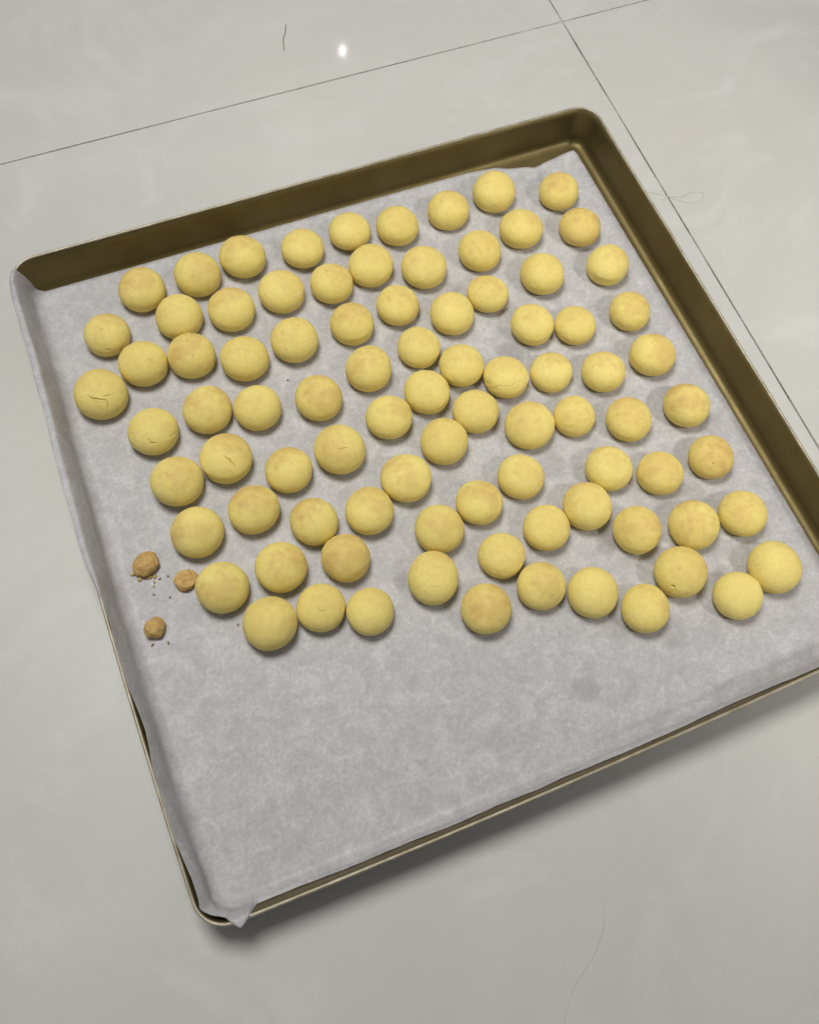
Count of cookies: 87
